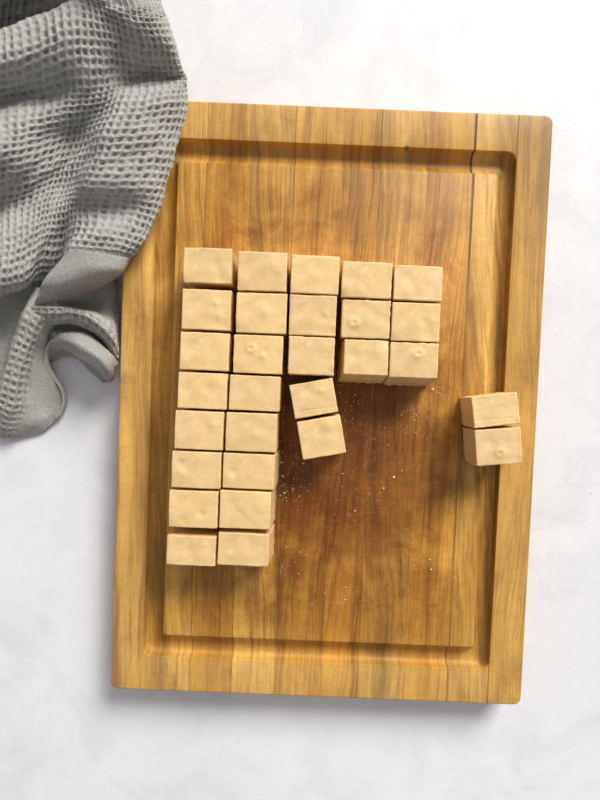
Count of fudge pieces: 29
